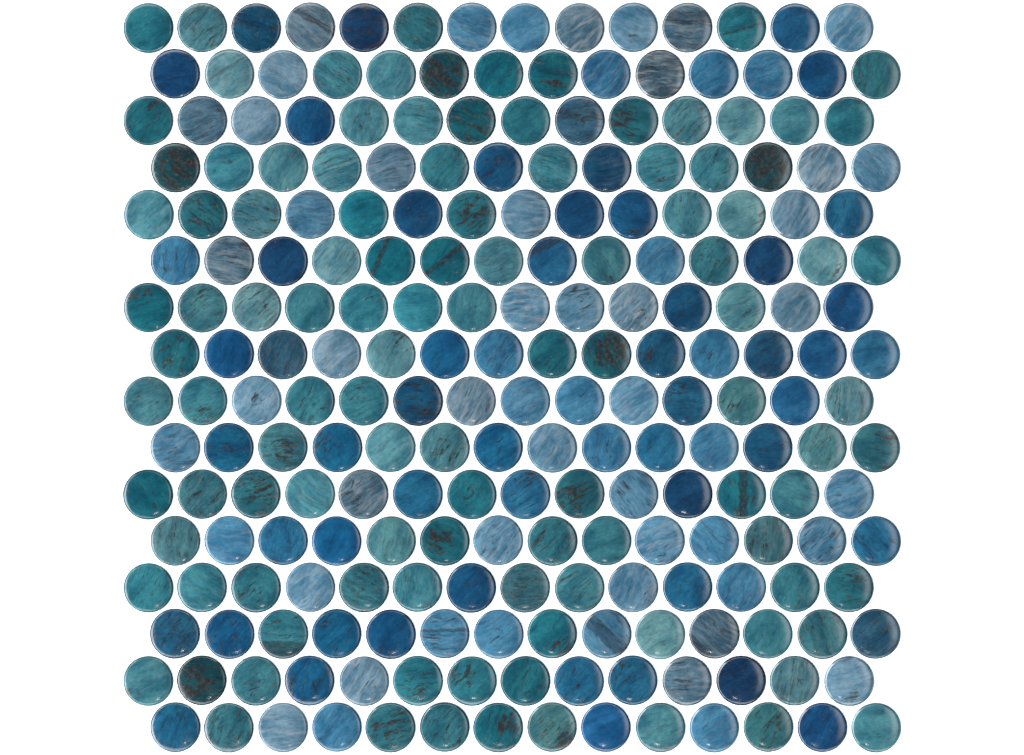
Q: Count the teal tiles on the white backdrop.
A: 111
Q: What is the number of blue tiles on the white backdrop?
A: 113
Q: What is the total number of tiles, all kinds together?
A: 224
